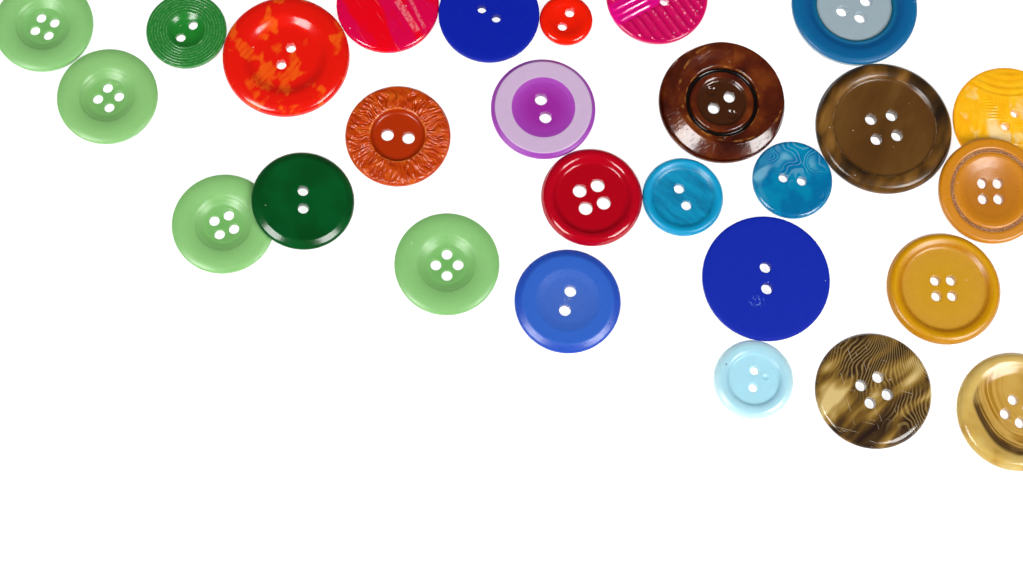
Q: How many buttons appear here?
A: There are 27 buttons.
